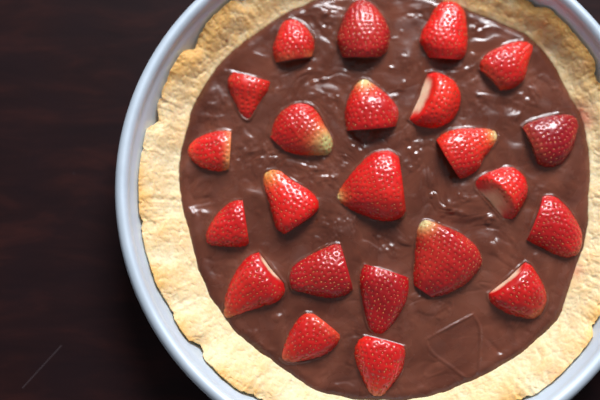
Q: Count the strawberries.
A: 23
